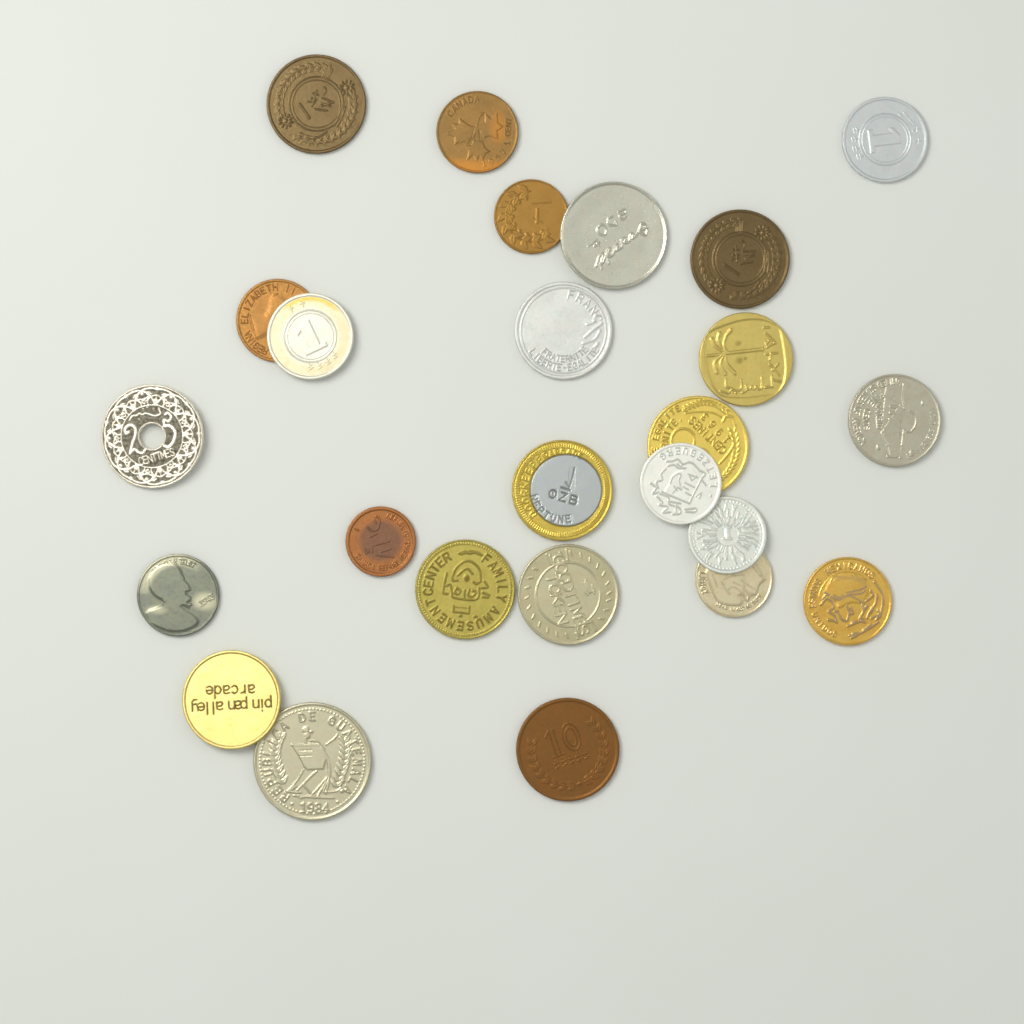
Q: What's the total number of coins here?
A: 25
